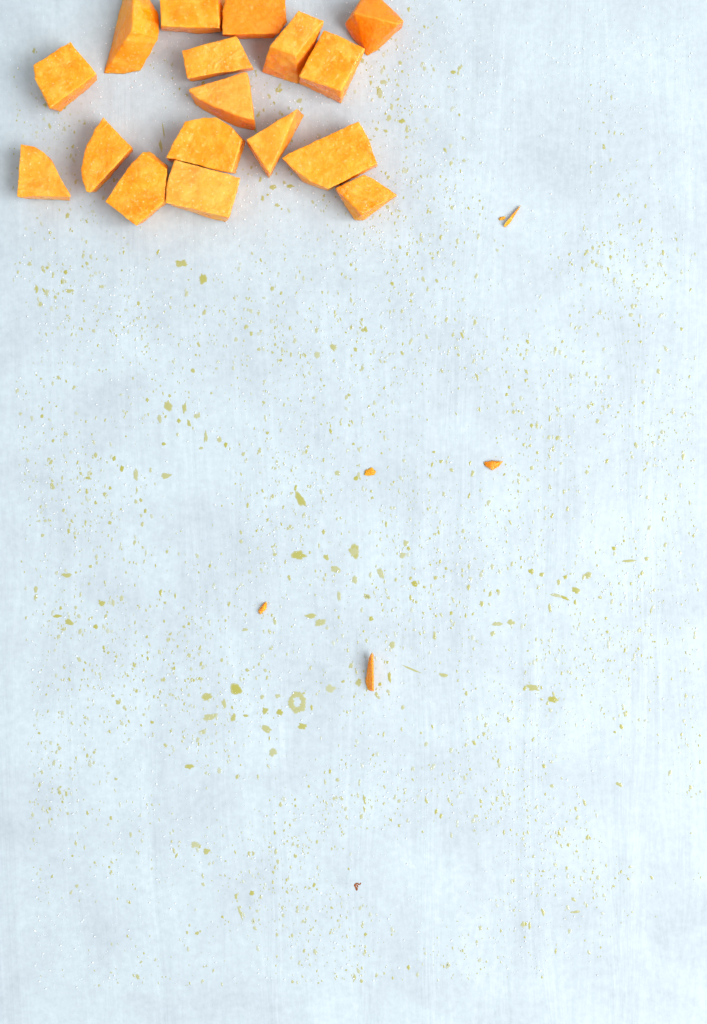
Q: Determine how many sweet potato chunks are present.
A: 17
